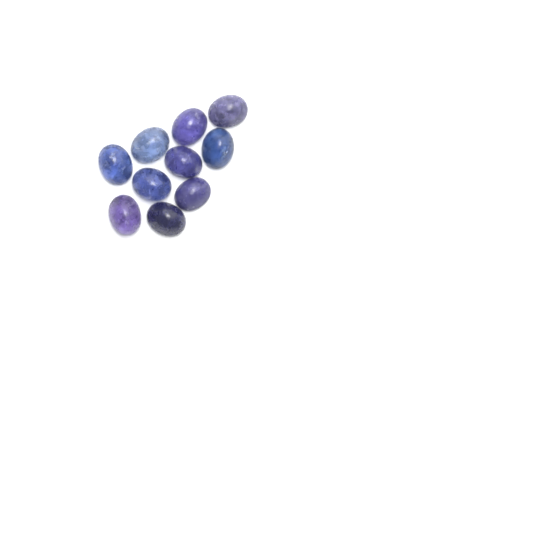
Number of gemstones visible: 10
